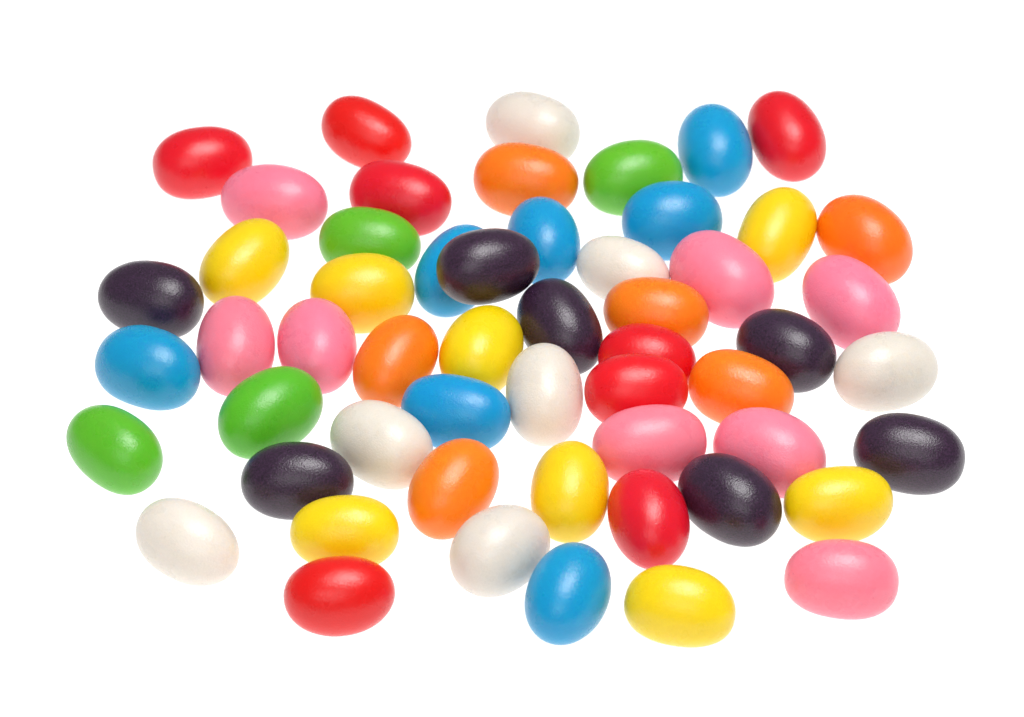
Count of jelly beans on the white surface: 55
